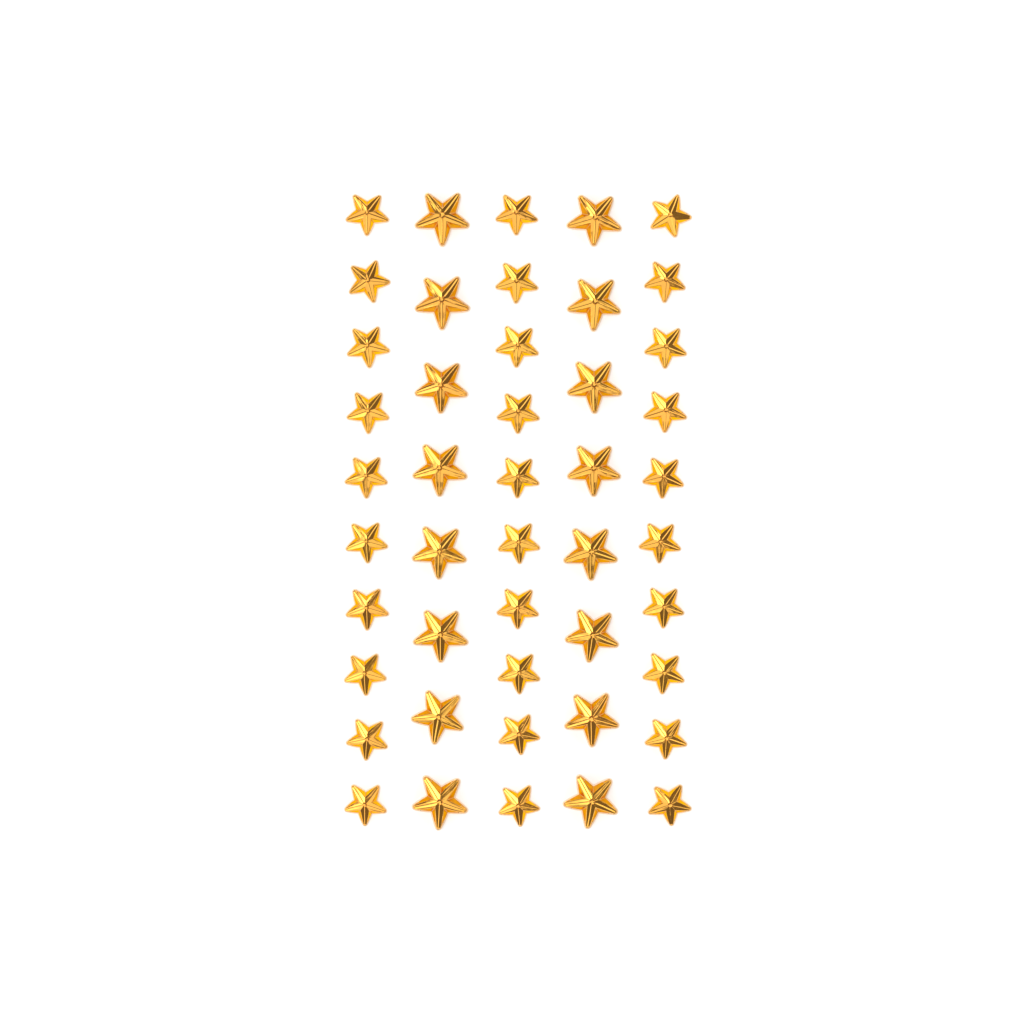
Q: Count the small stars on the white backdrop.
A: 30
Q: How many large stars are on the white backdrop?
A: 16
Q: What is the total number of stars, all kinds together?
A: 46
